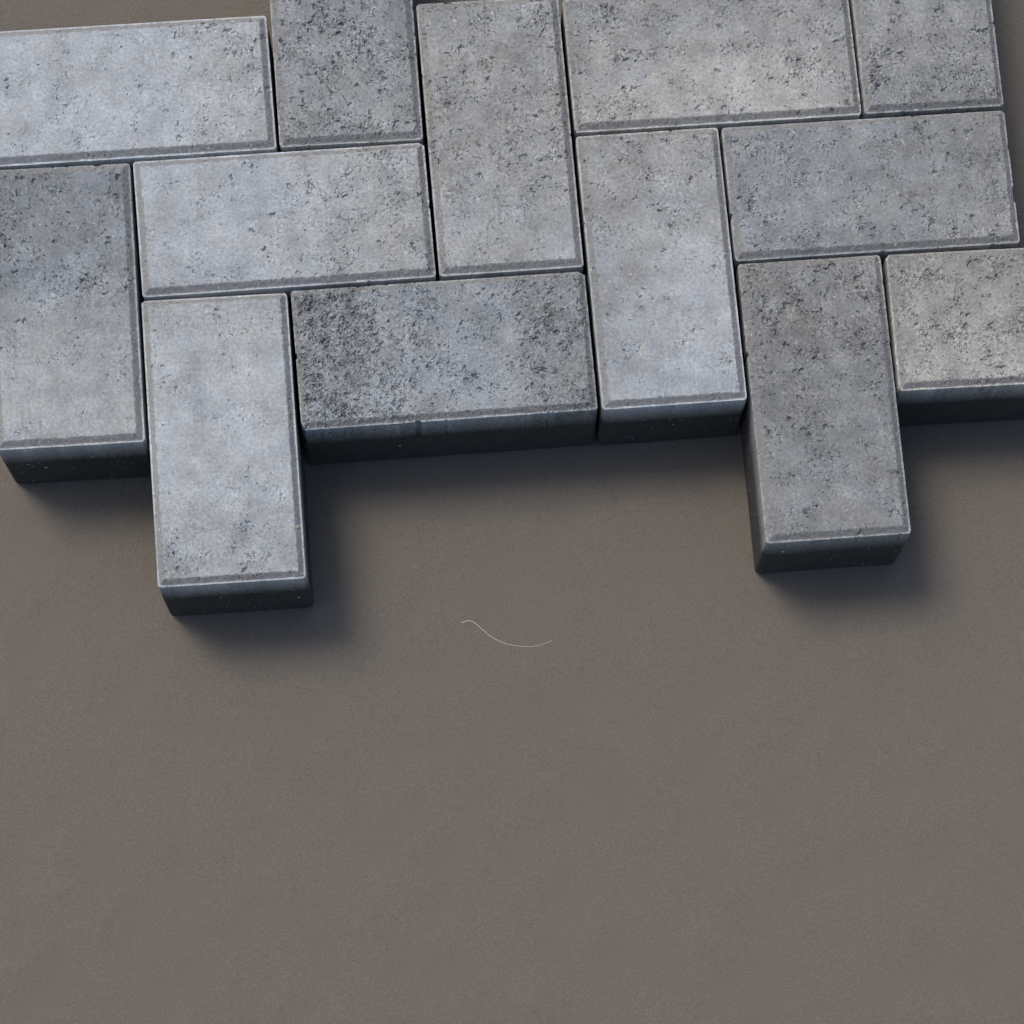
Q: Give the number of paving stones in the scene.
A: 13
